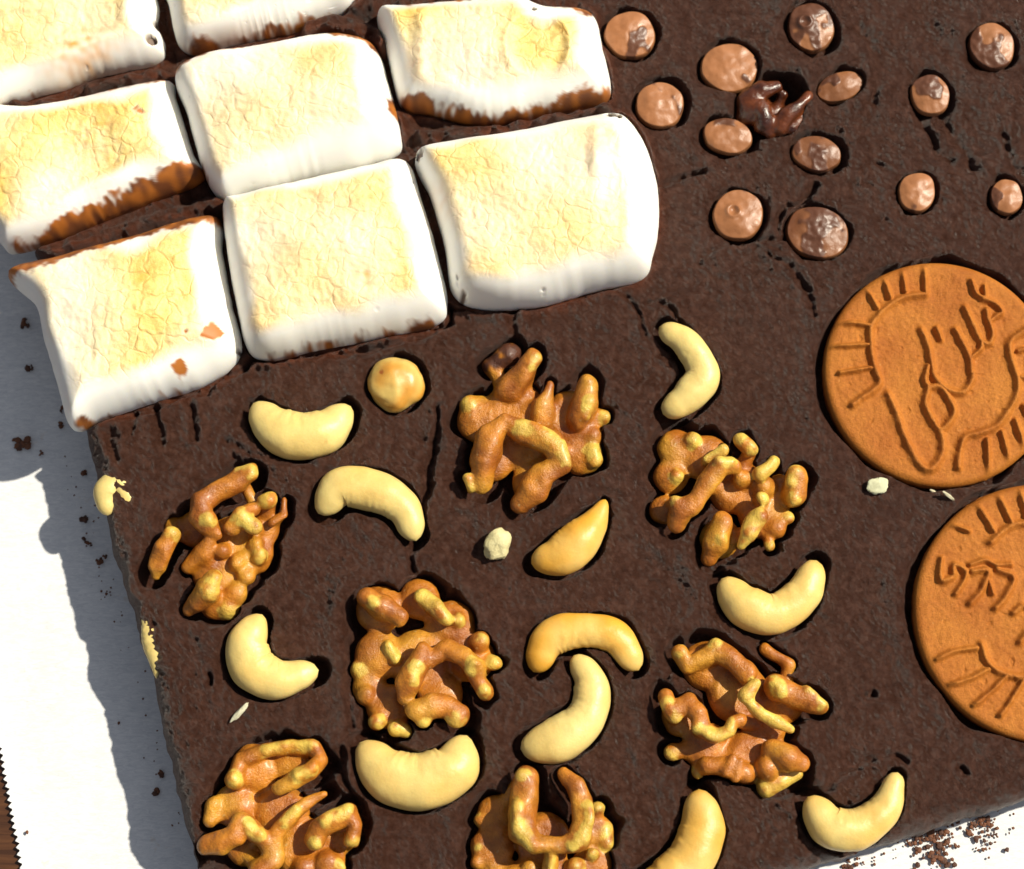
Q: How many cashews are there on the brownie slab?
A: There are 13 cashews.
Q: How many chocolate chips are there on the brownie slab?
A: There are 13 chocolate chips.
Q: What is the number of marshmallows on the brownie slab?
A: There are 8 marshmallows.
